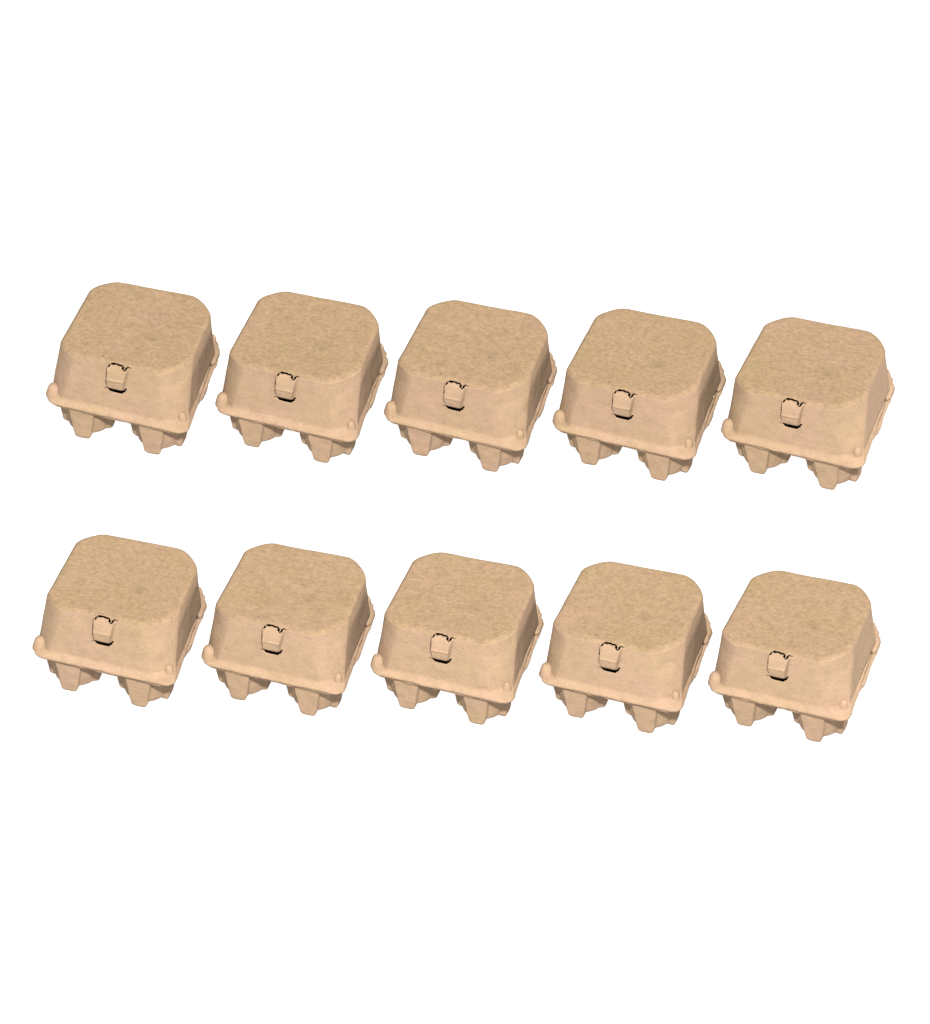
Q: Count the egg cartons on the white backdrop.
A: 10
